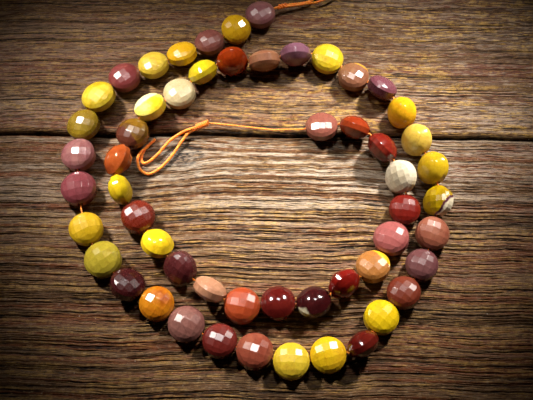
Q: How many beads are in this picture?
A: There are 55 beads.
